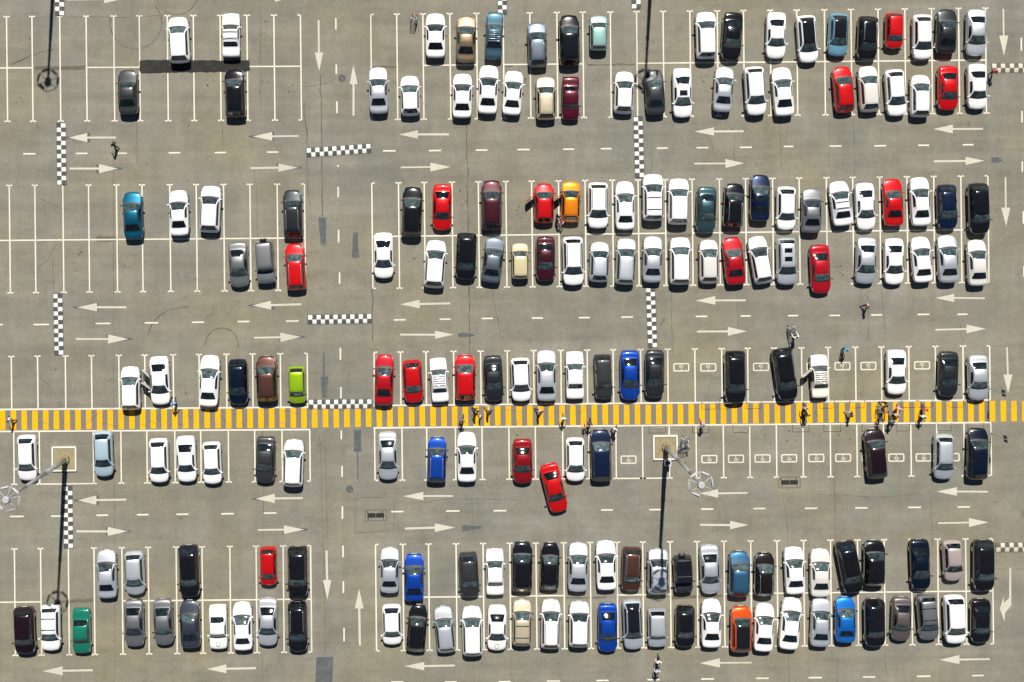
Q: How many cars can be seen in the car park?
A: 186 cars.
